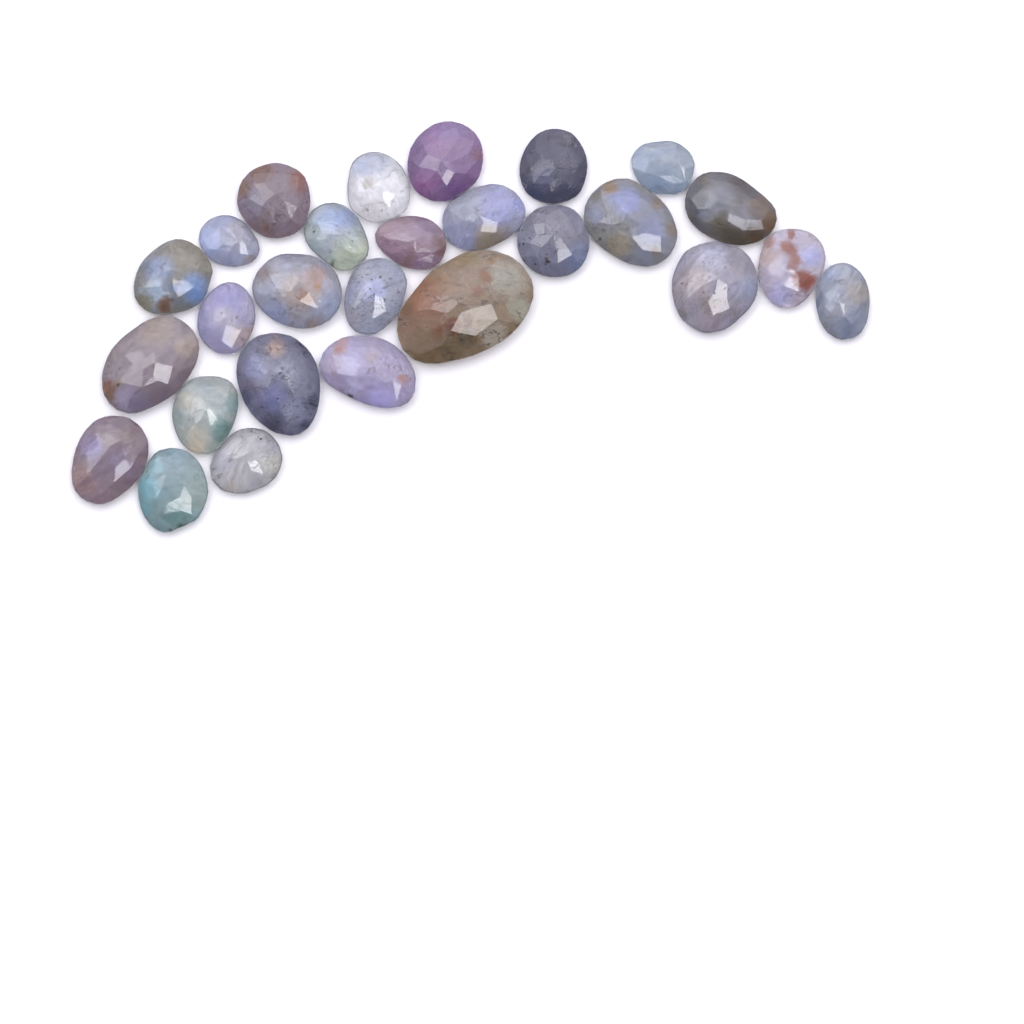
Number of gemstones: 27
